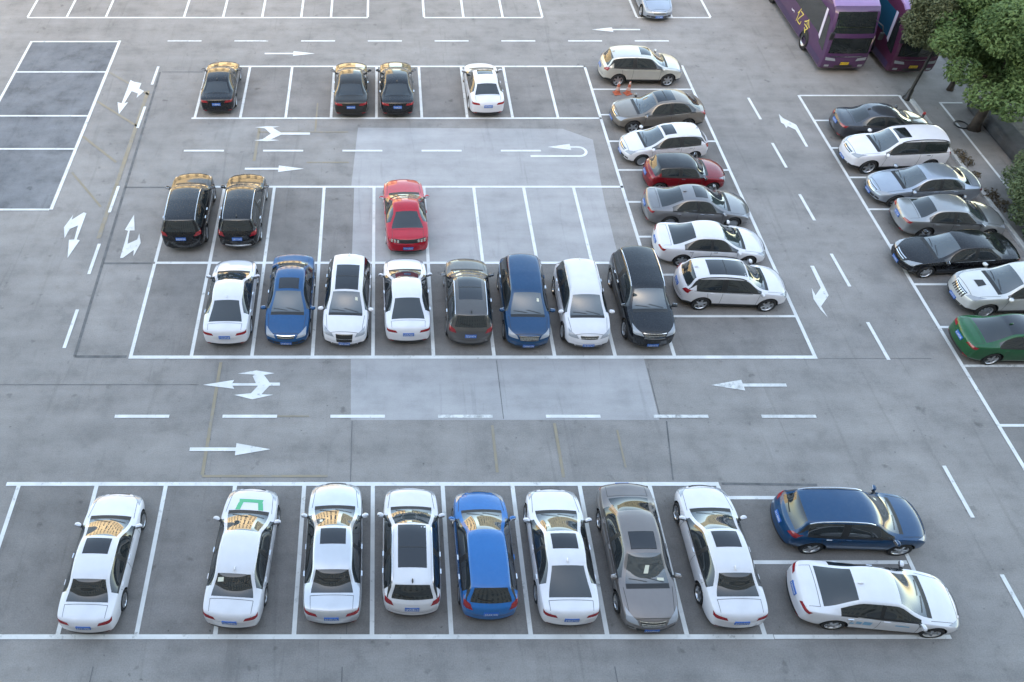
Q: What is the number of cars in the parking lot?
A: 40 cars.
